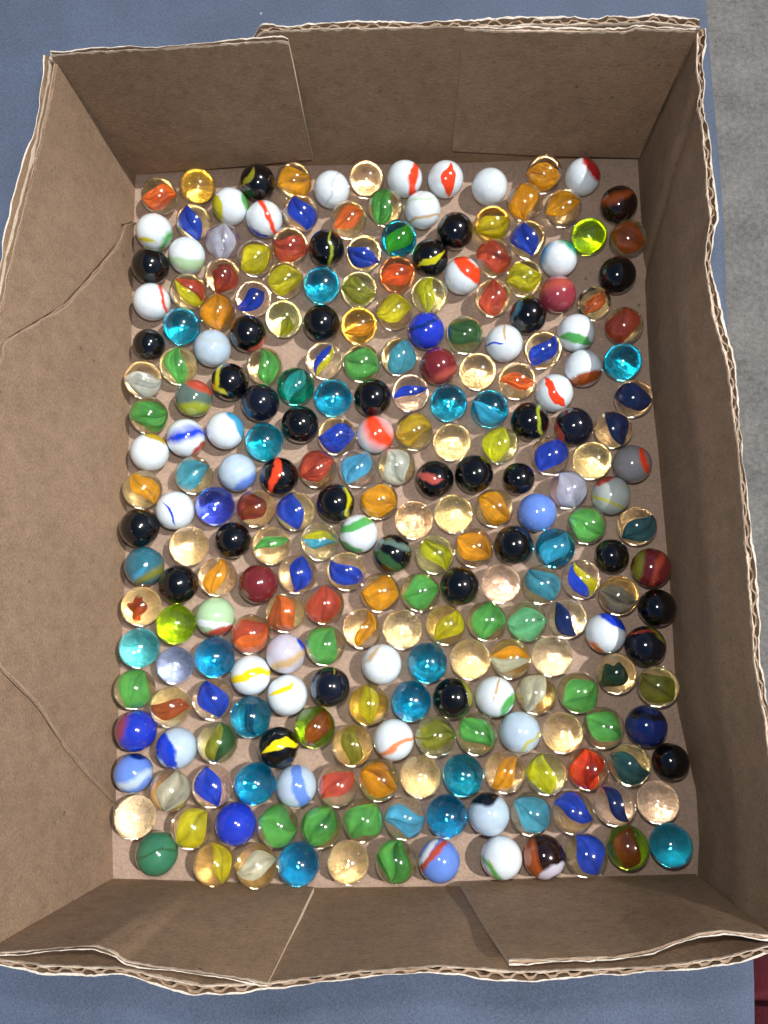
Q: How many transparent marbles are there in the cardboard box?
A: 160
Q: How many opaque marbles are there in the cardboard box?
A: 90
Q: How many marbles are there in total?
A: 250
